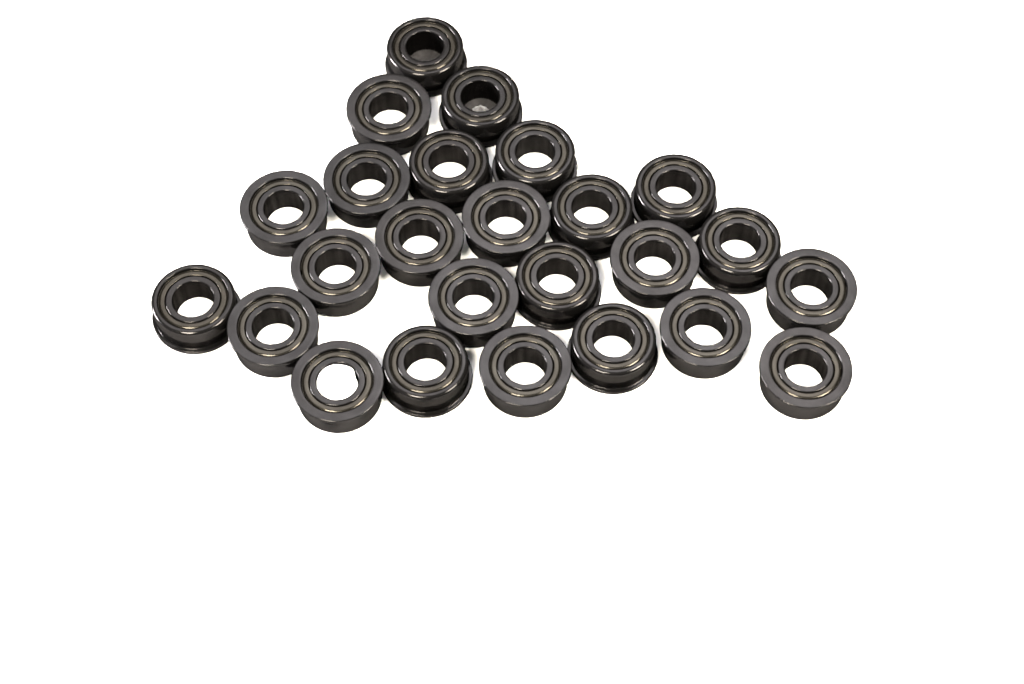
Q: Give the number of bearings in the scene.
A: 25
